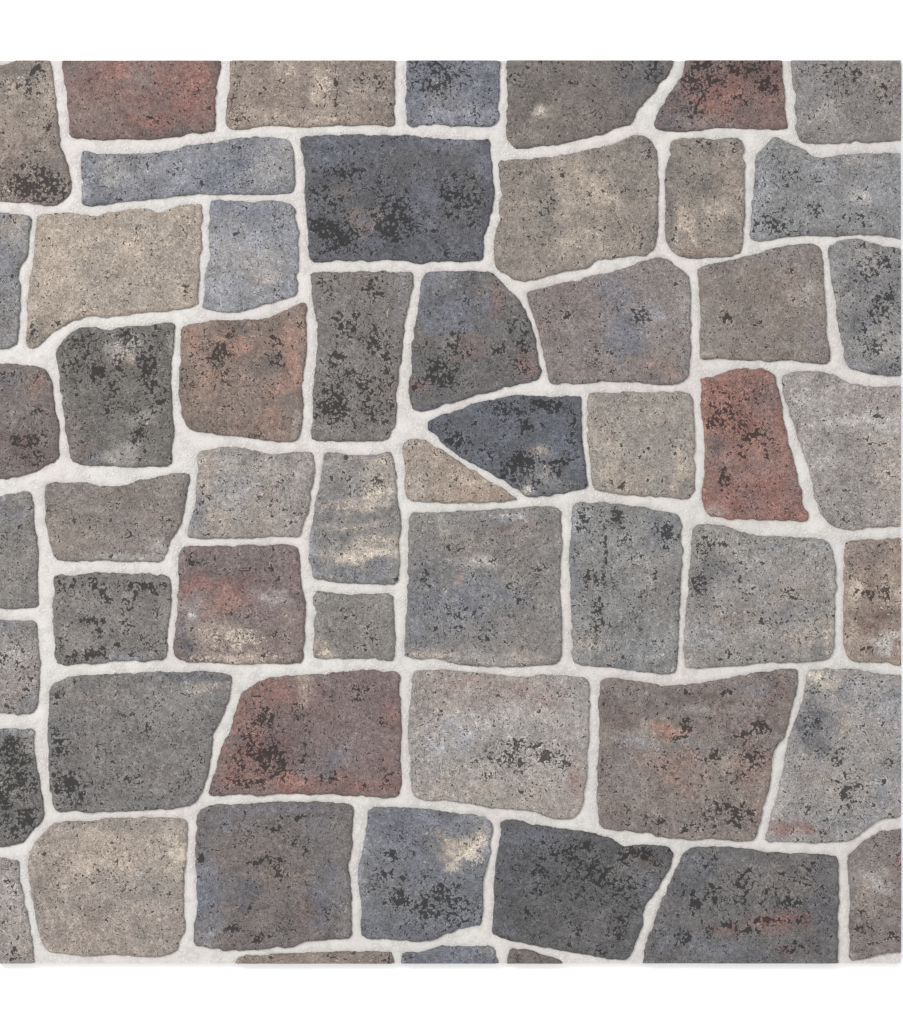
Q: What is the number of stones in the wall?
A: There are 56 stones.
